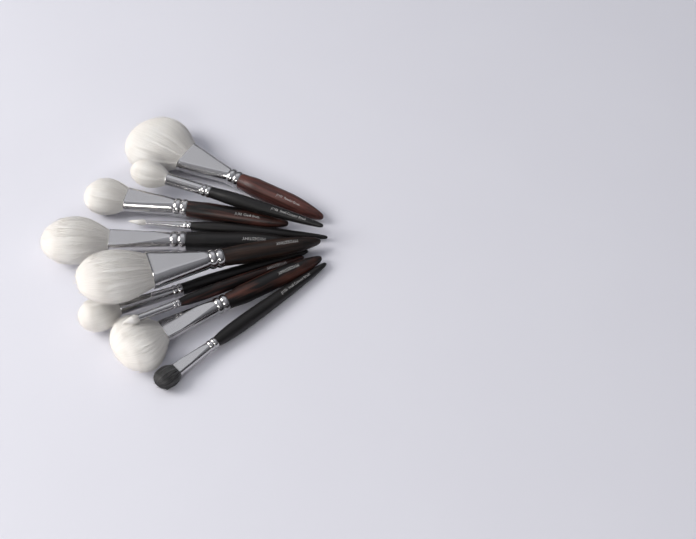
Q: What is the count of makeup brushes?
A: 10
